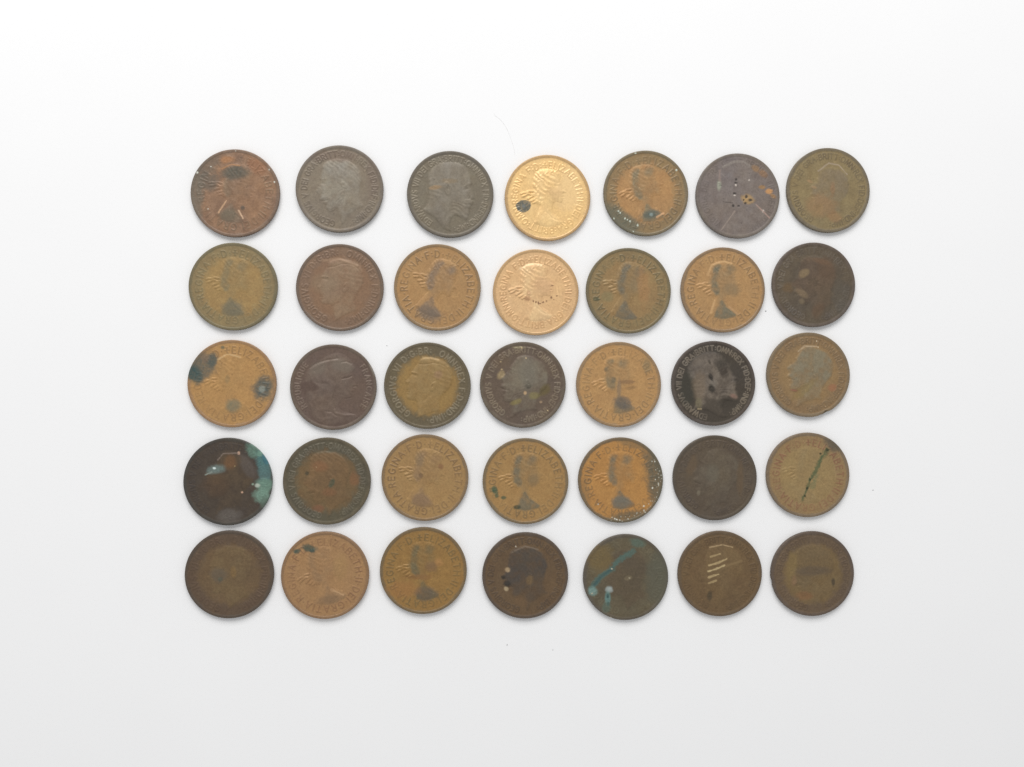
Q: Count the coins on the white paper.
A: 35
